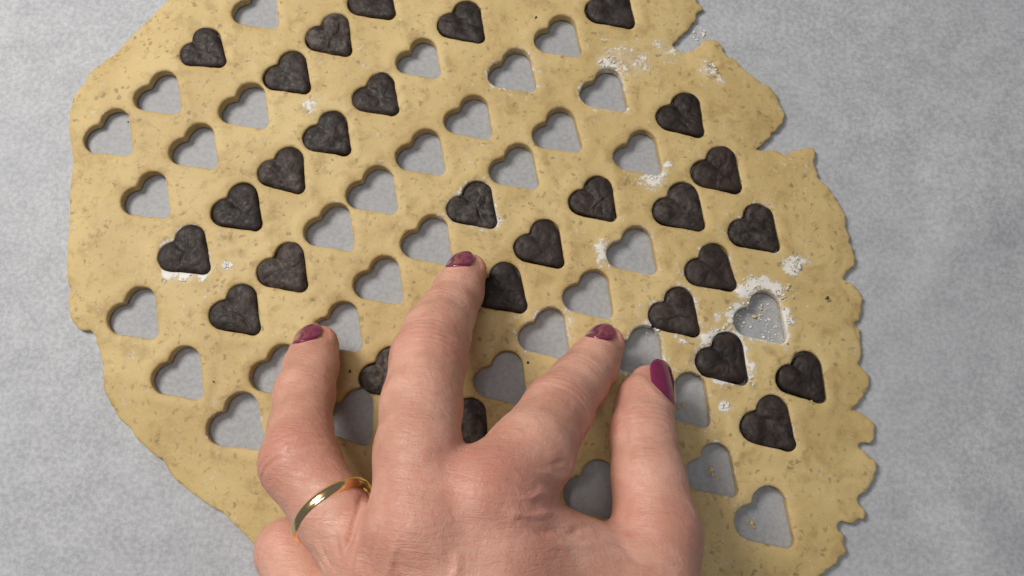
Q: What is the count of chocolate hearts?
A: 28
